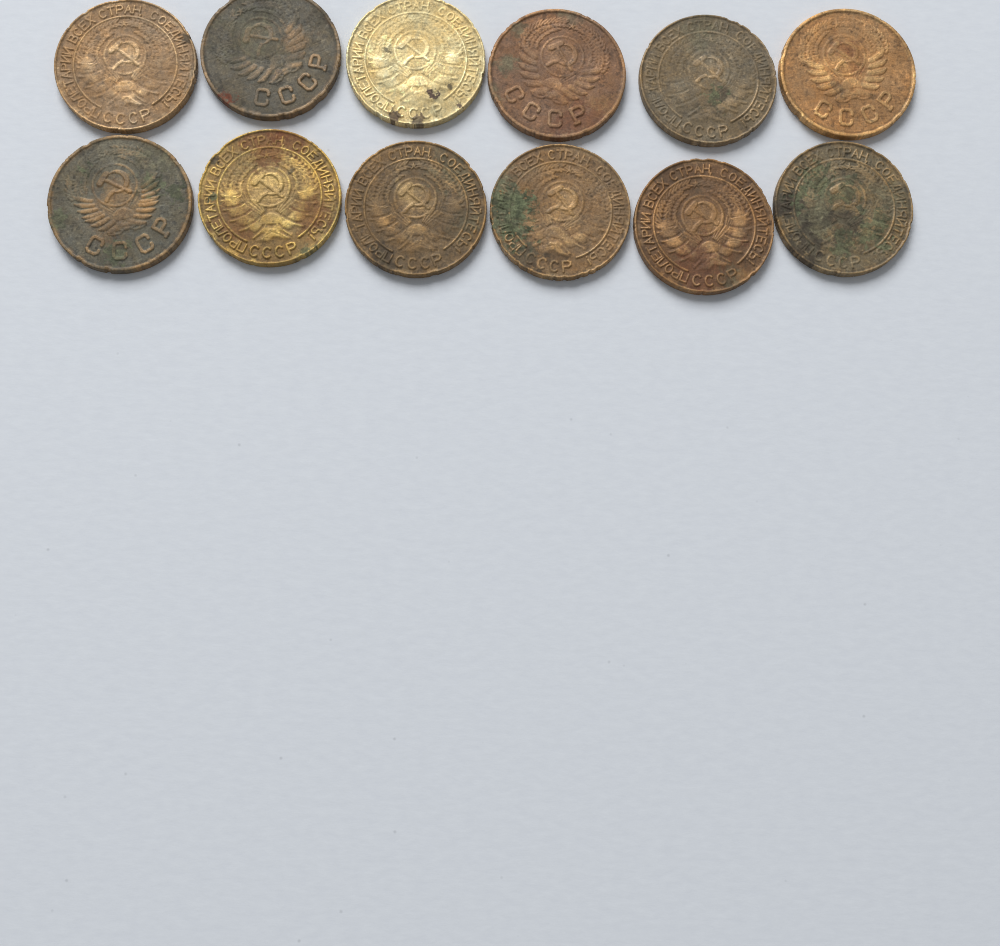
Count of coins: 12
